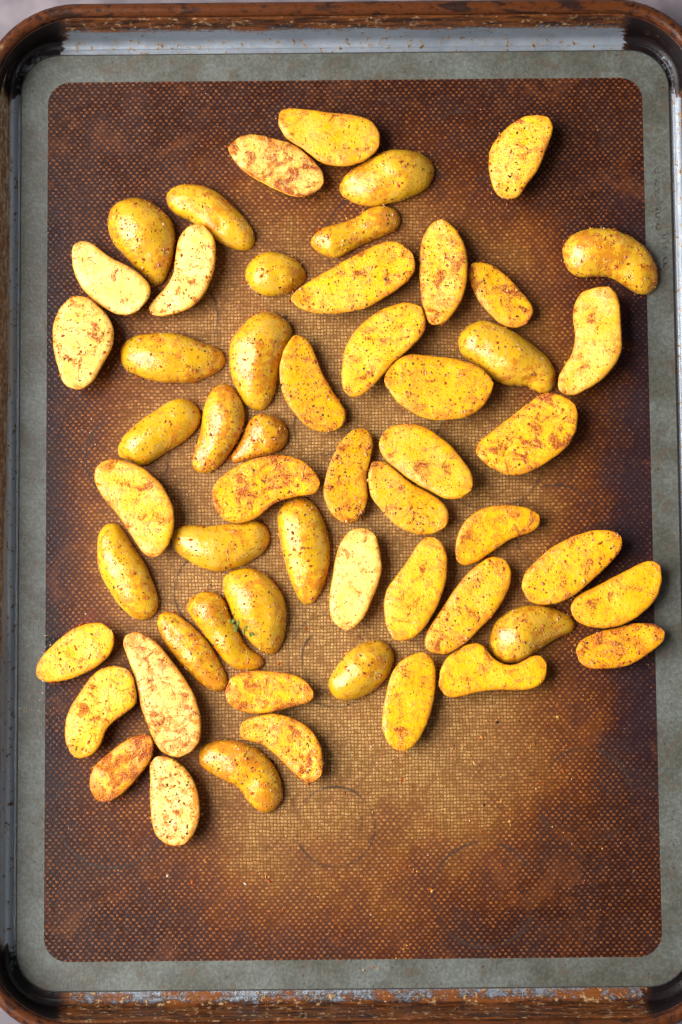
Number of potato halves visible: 56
